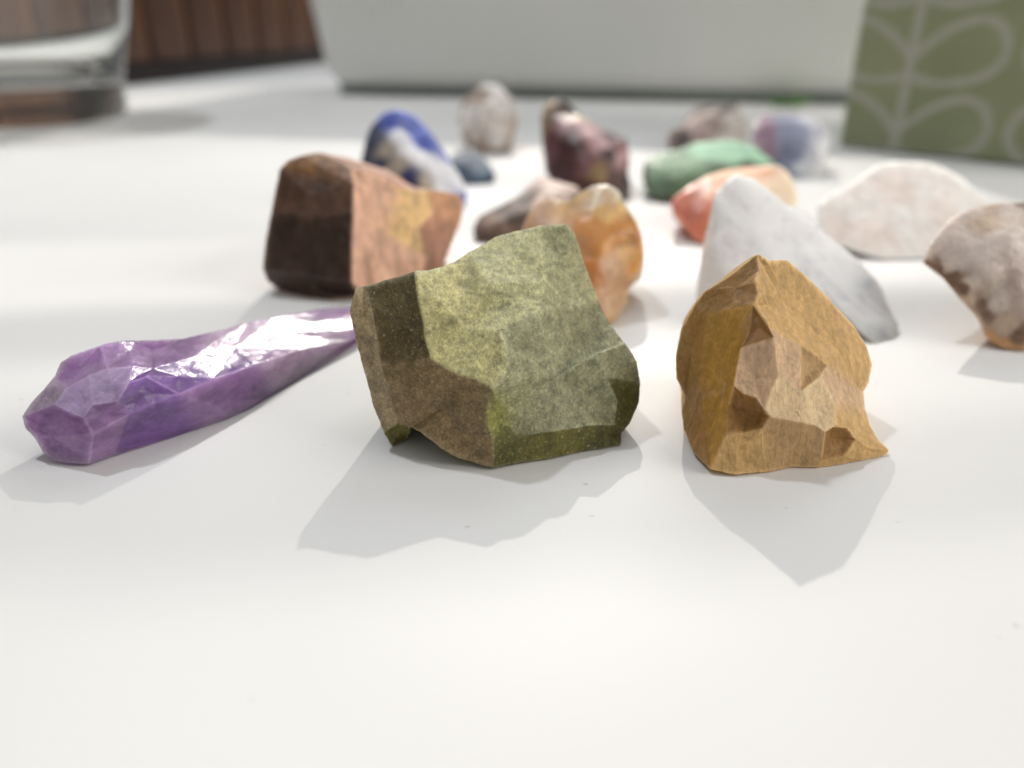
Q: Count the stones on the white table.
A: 17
